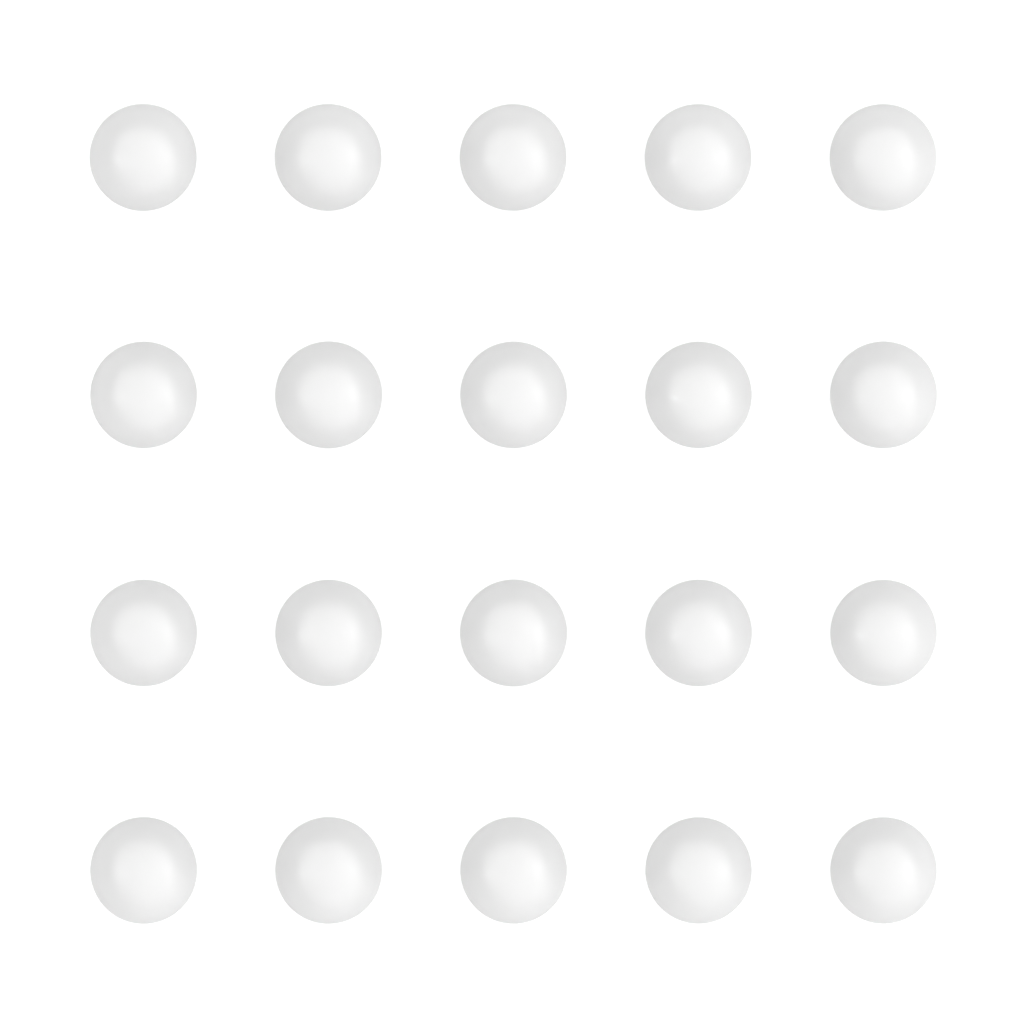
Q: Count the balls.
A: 20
